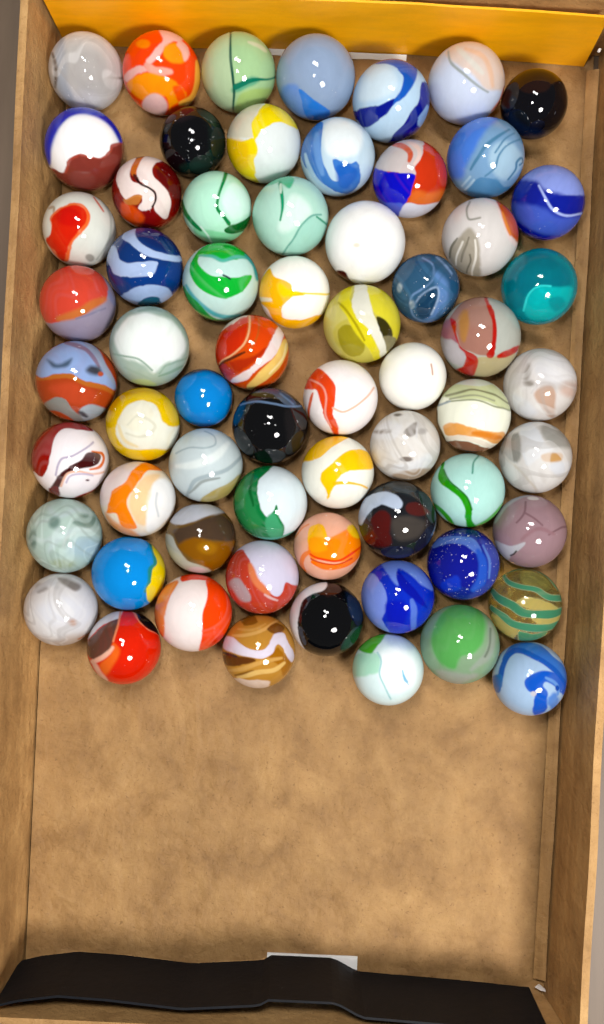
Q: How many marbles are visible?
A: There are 64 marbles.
